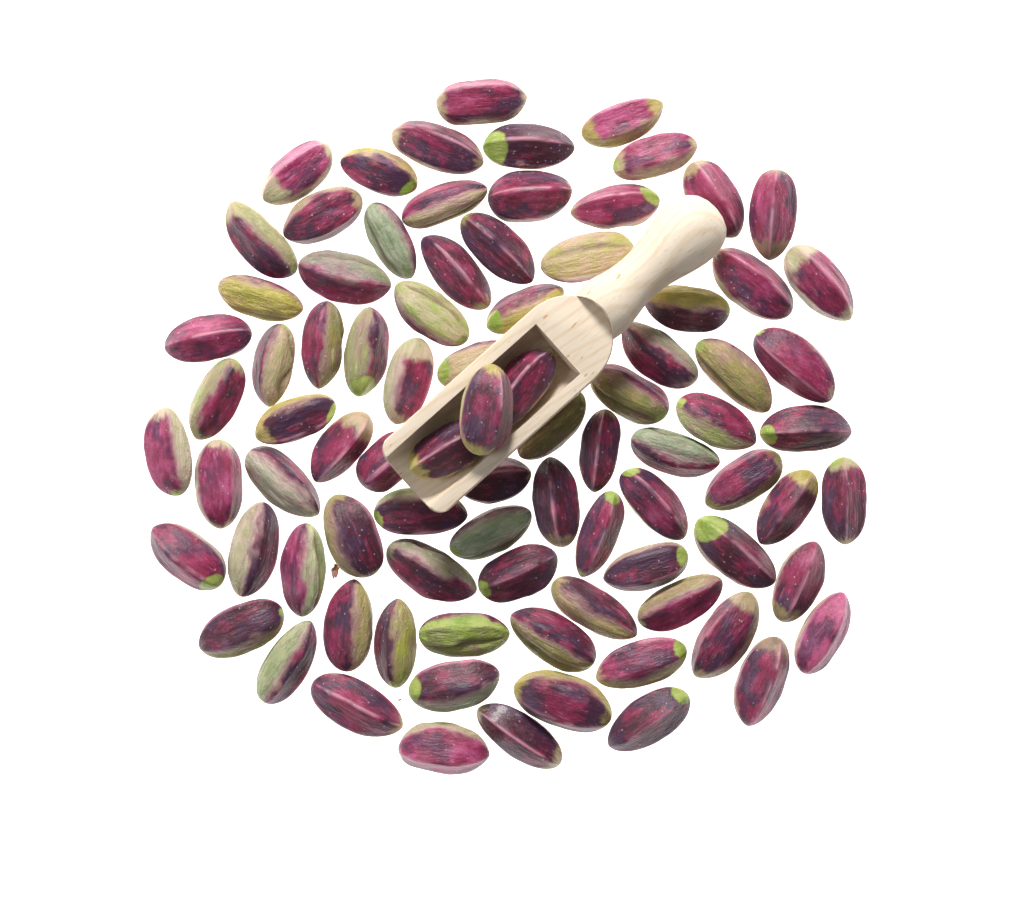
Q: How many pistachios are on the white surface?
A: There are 86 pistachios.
